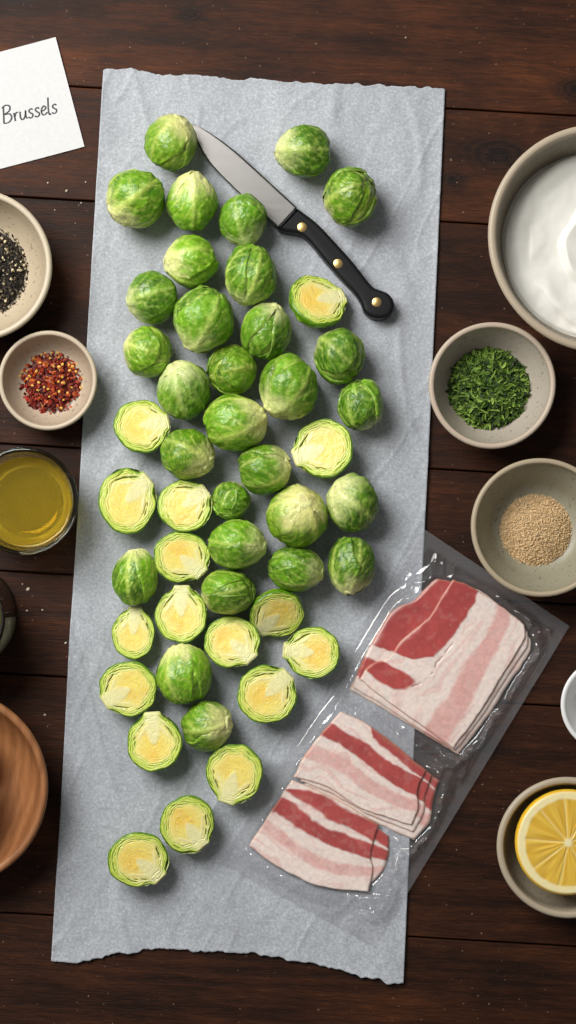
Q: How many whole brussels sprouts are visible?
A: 30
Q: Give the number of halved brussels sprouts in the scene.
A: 17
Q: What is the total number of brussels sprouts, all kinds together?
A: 47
